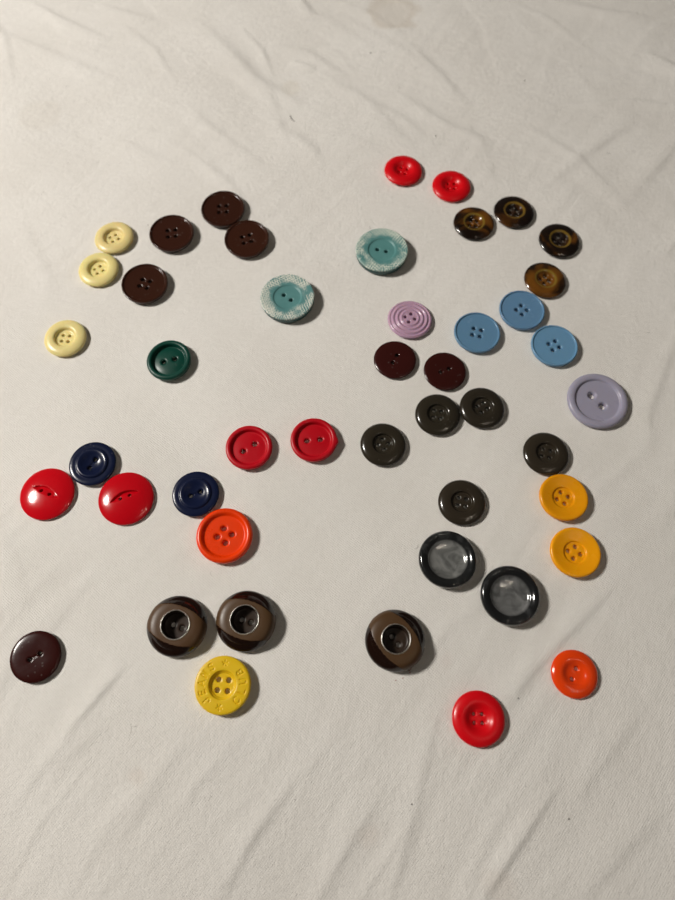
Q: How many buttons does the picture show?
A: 46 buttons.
